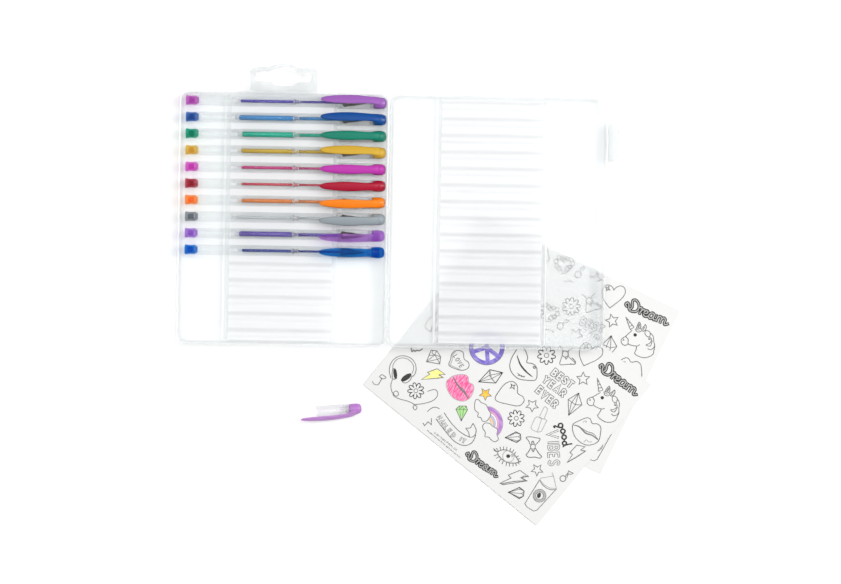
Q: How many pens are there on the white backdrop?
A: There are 10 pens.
